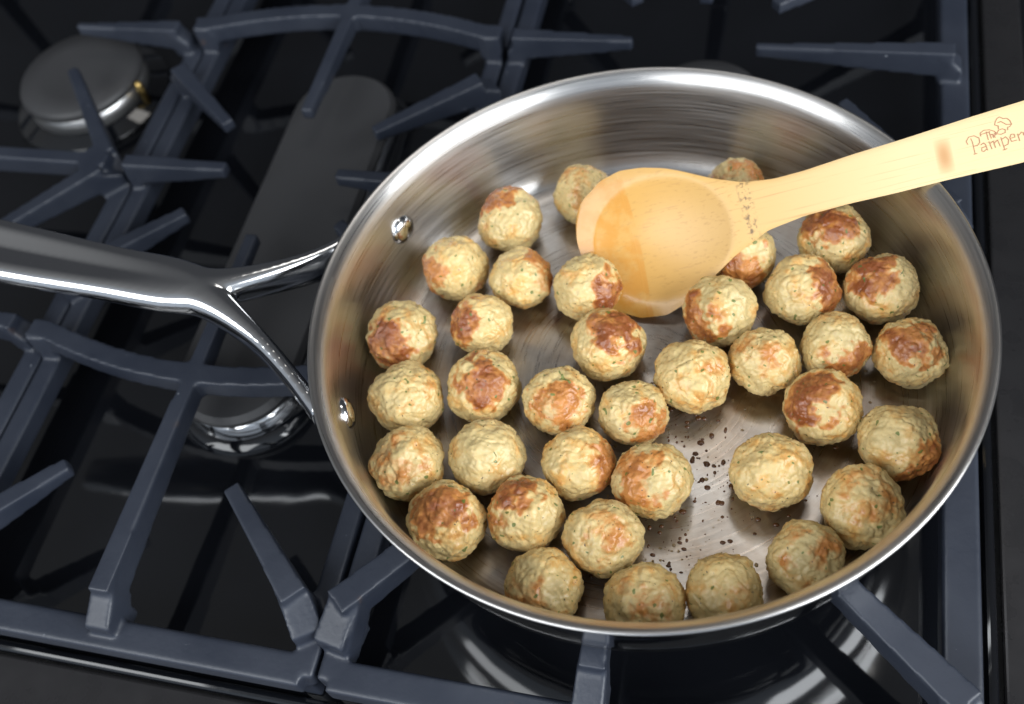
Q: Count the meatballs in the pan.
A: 37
